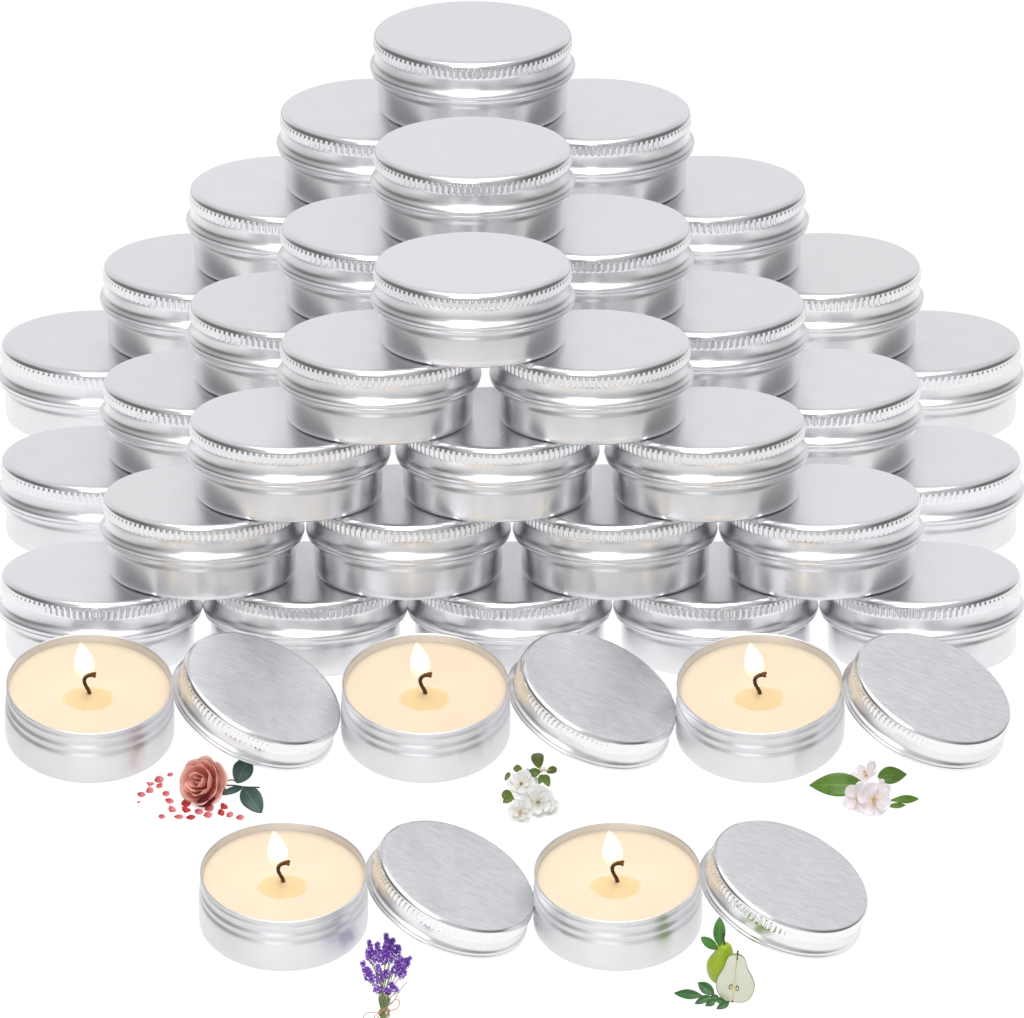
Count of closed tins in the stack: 33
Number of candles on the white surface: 5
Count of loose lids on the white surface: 5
